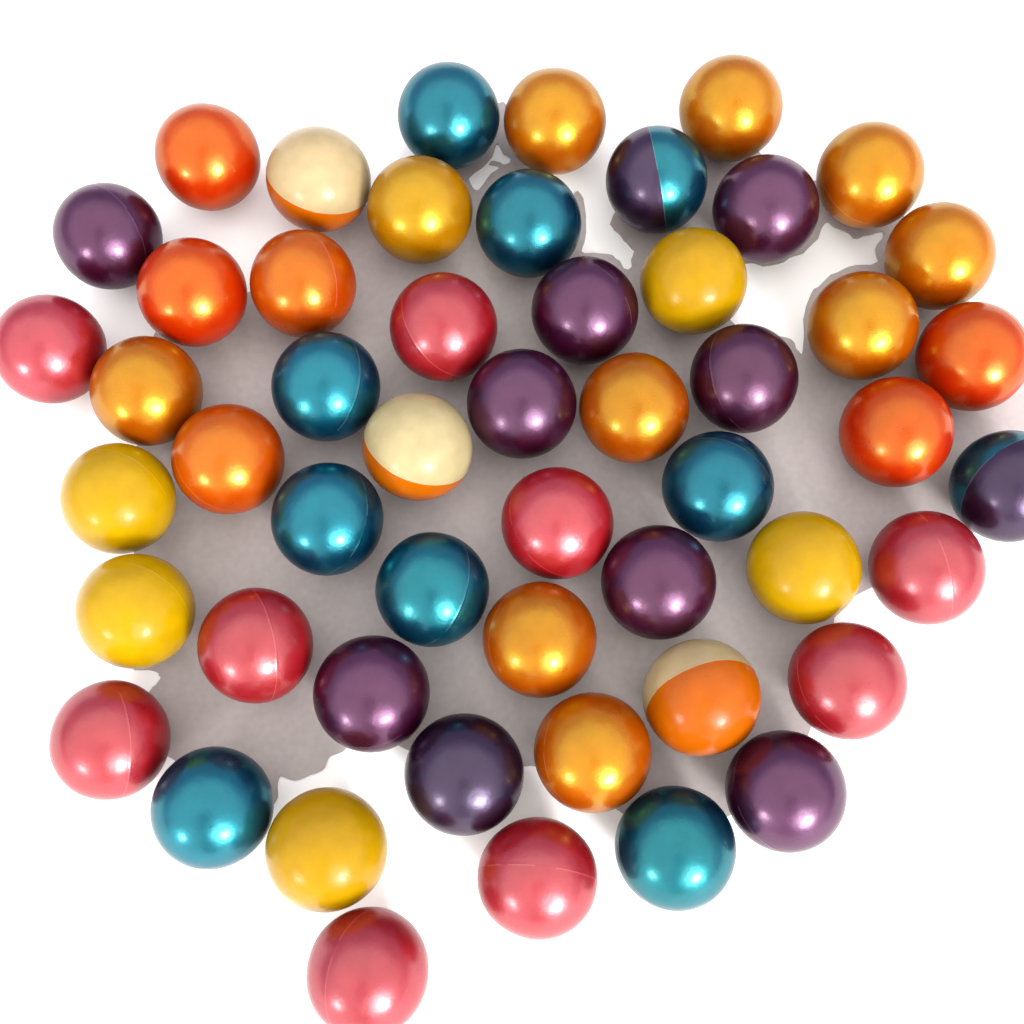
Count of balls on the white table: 52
